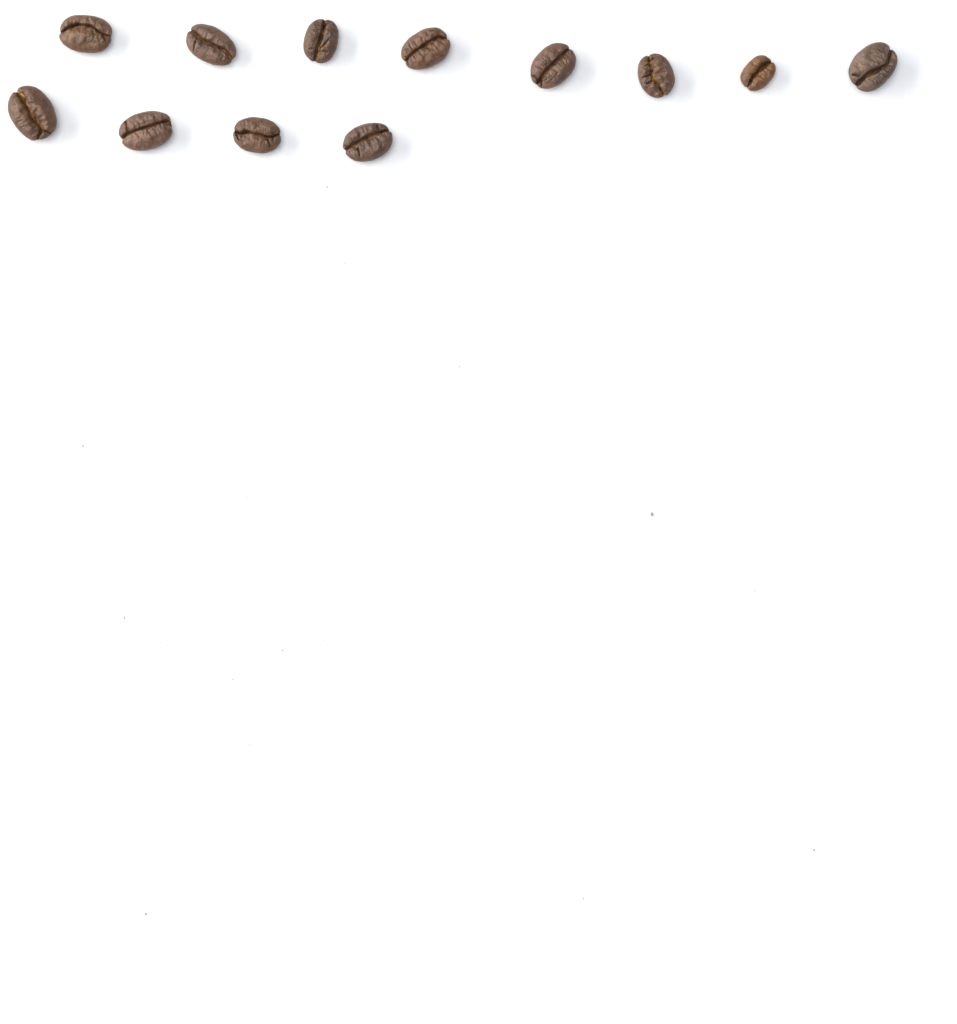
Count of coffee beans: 12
